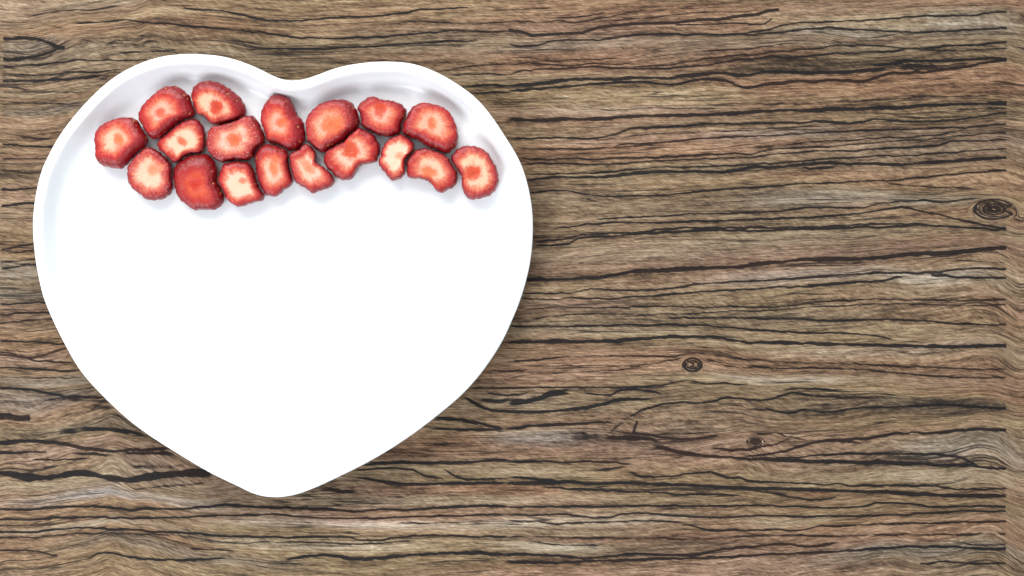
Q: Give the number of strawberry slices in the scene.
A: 18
